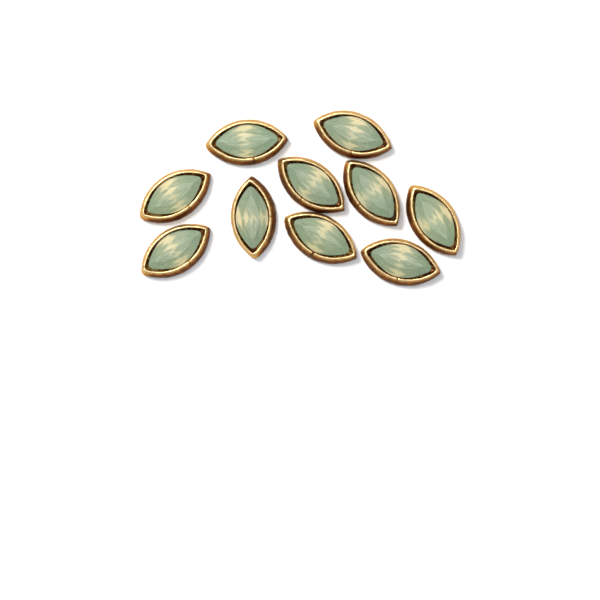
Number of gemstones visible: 10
